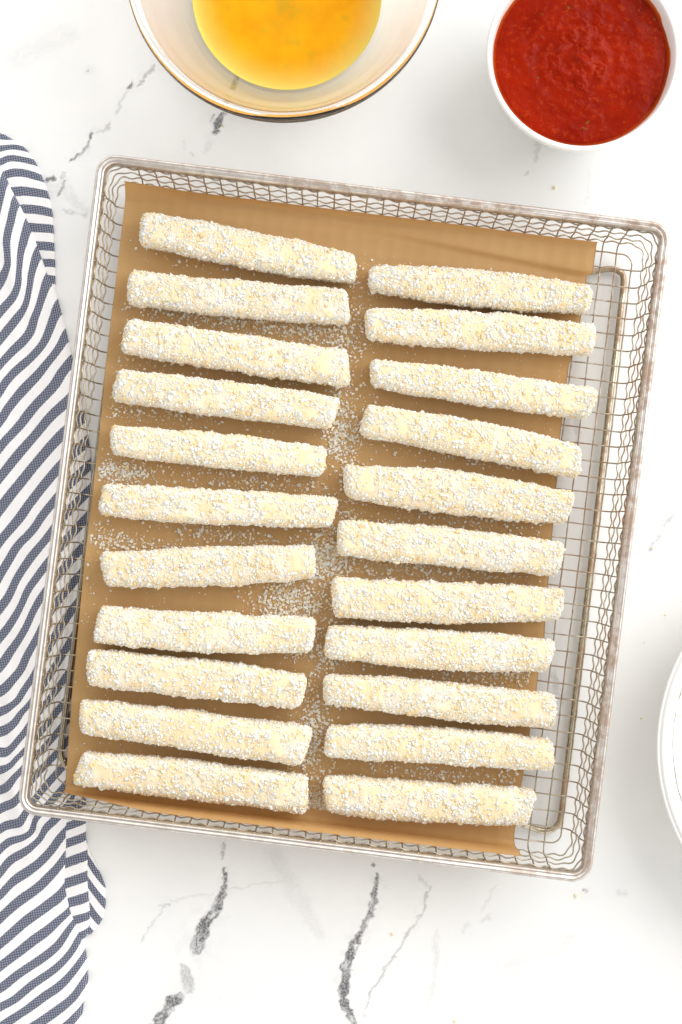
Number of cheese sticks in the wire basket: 22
